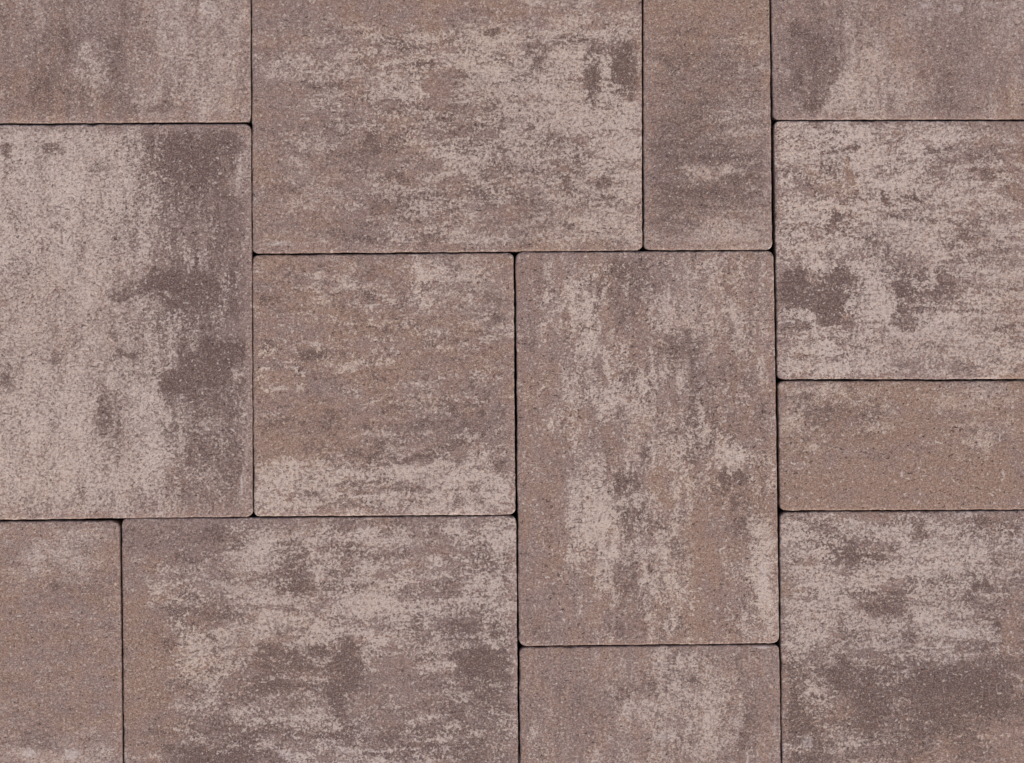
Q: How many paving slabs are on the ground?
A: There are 13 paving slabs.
